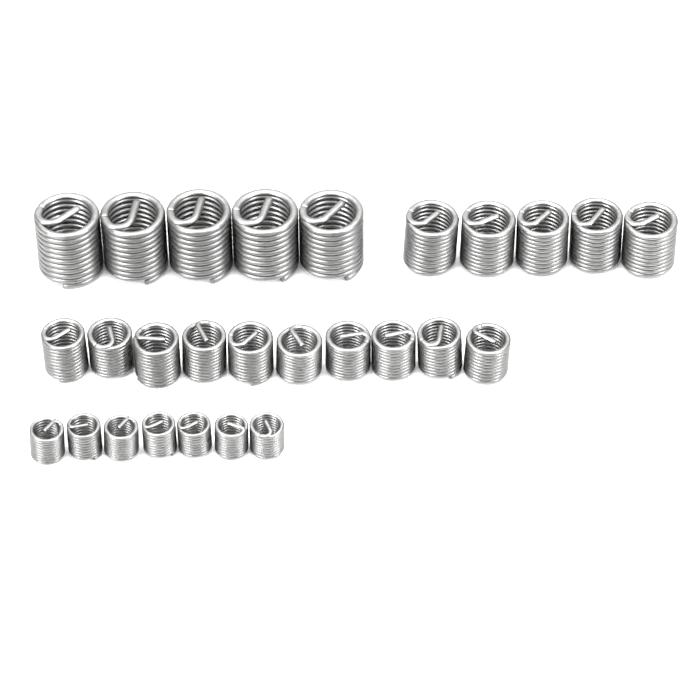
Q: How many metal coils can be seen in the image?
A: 27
